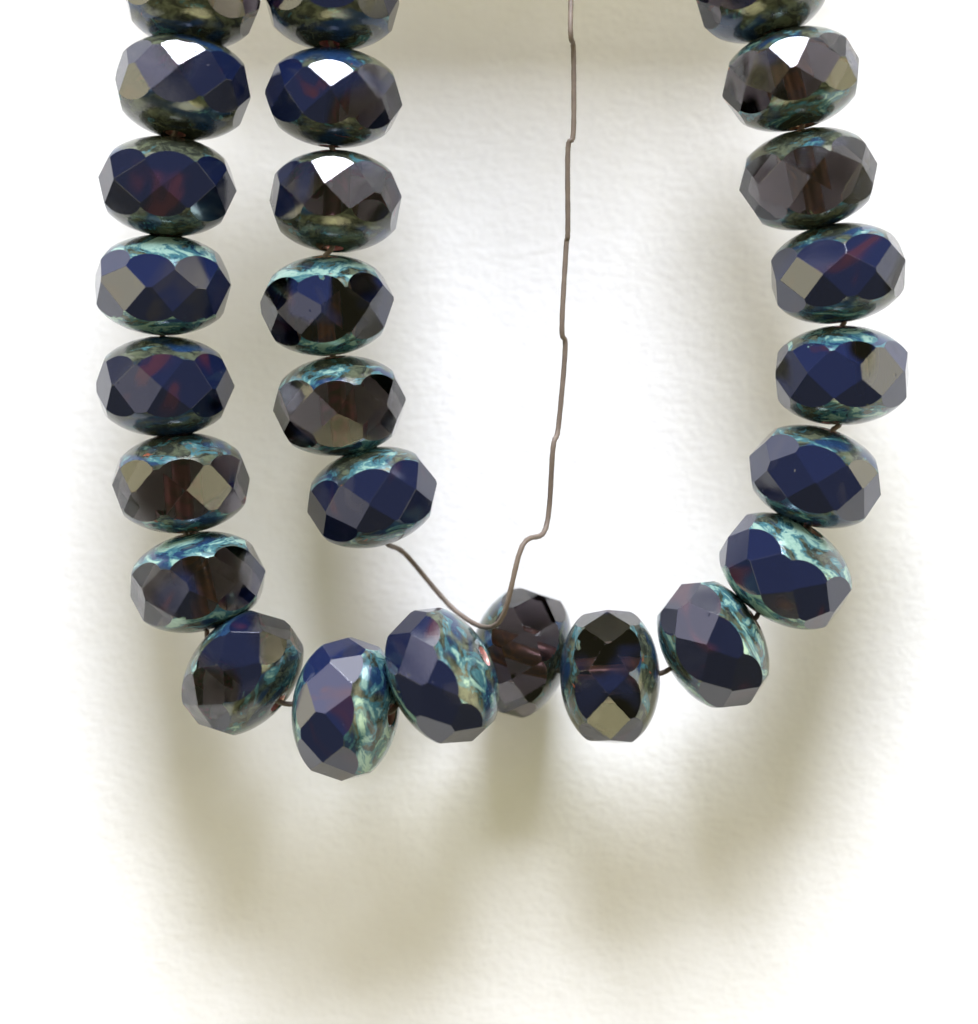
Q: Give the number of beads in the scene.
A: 26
